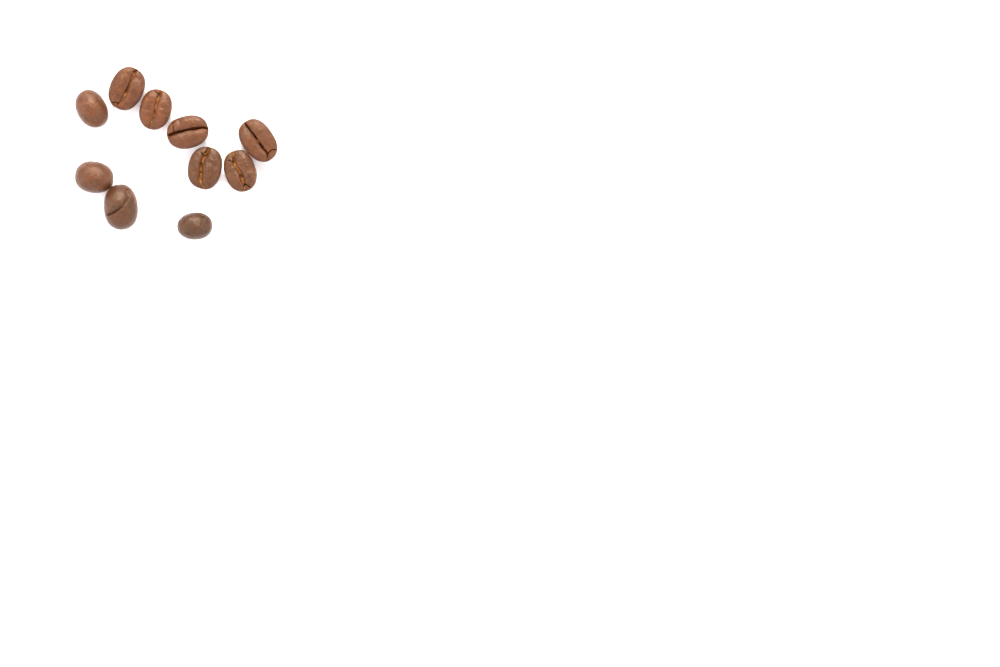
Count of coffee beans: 10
